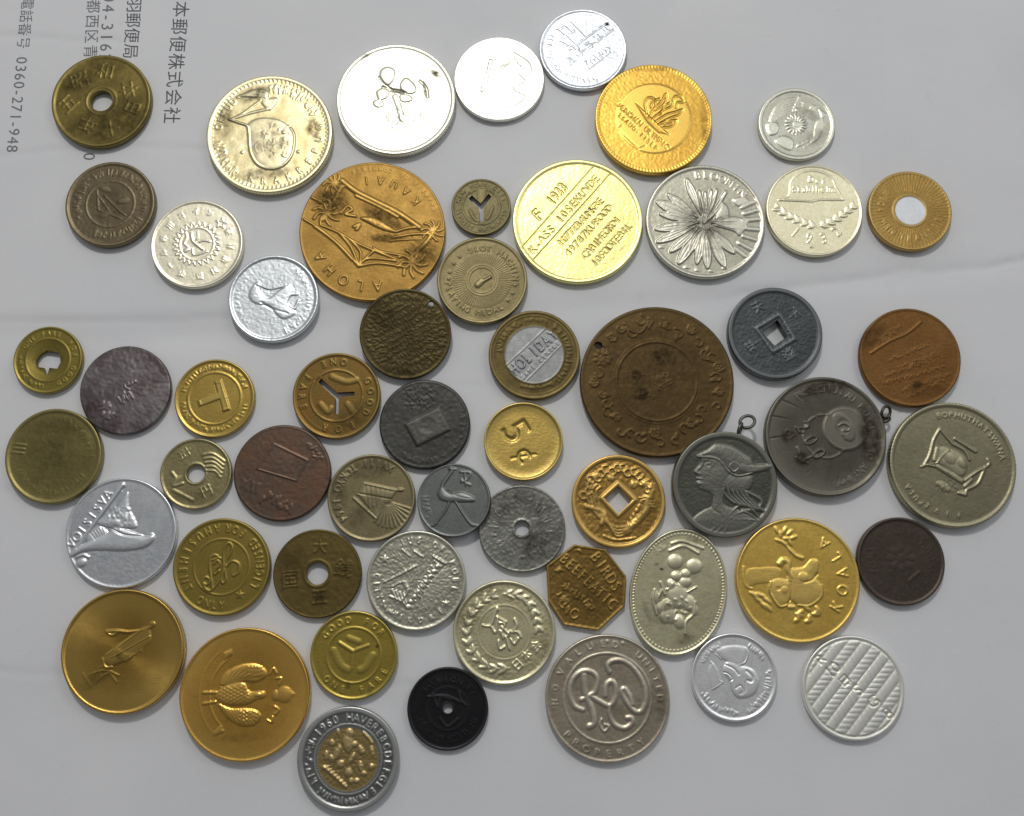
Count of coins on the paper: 55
